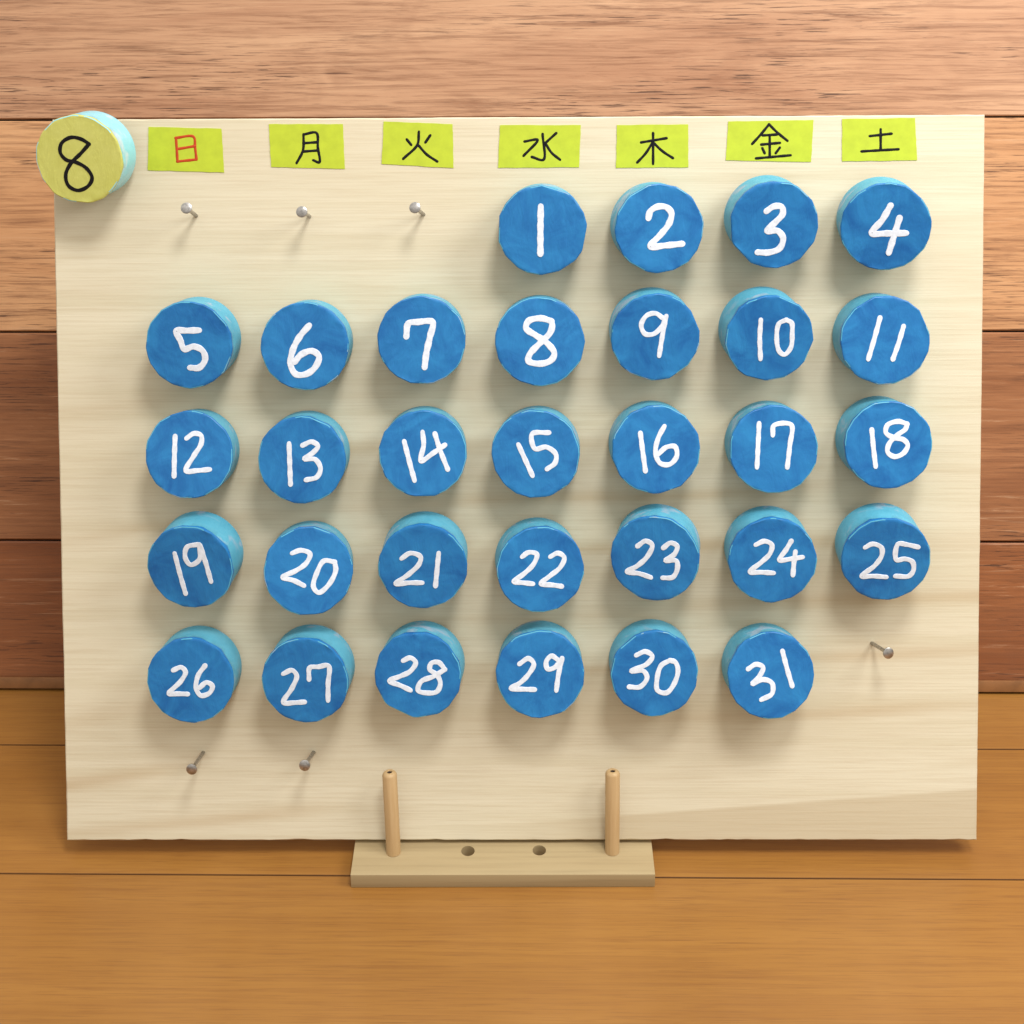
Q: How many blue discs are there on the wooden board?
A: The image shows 31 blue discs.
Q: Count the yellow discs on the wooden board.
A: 1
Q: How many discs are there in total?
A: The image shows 32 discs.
